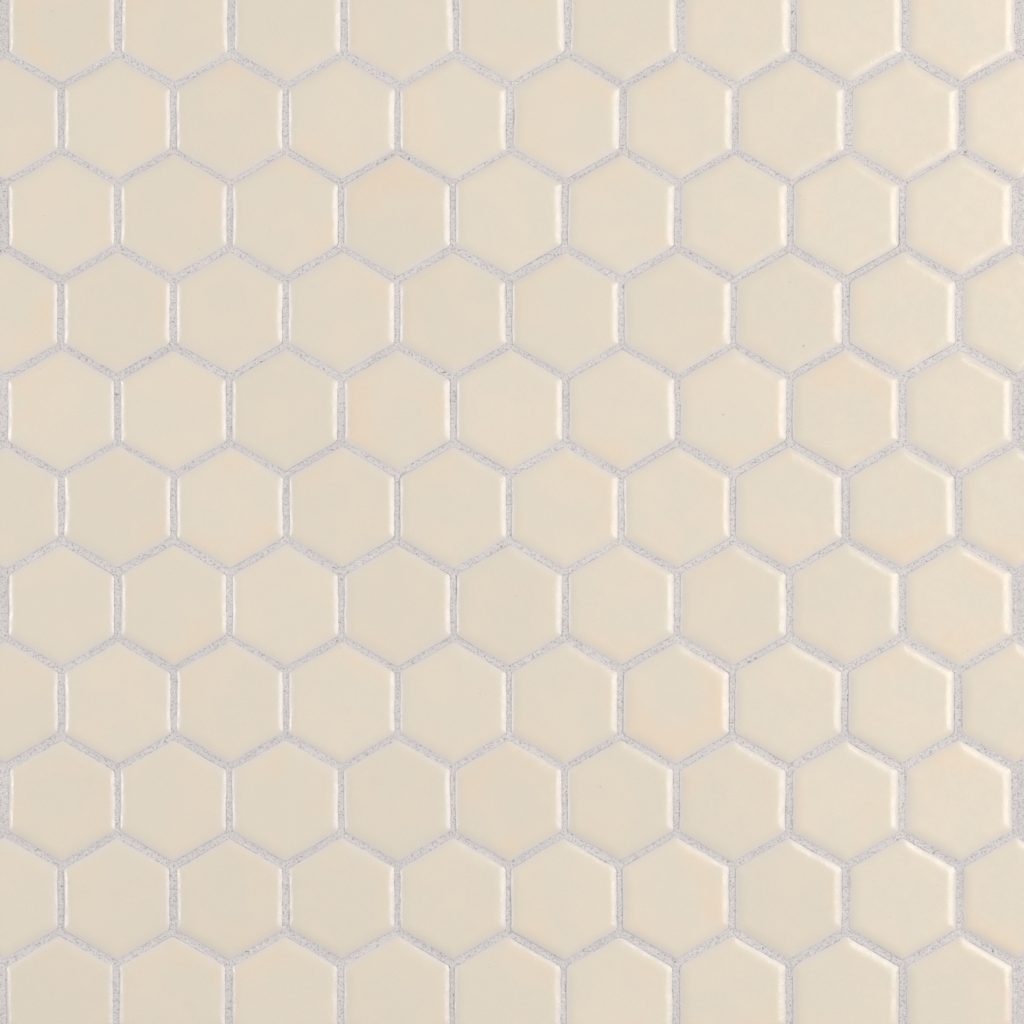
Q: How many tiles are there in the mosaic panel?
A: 104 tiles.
